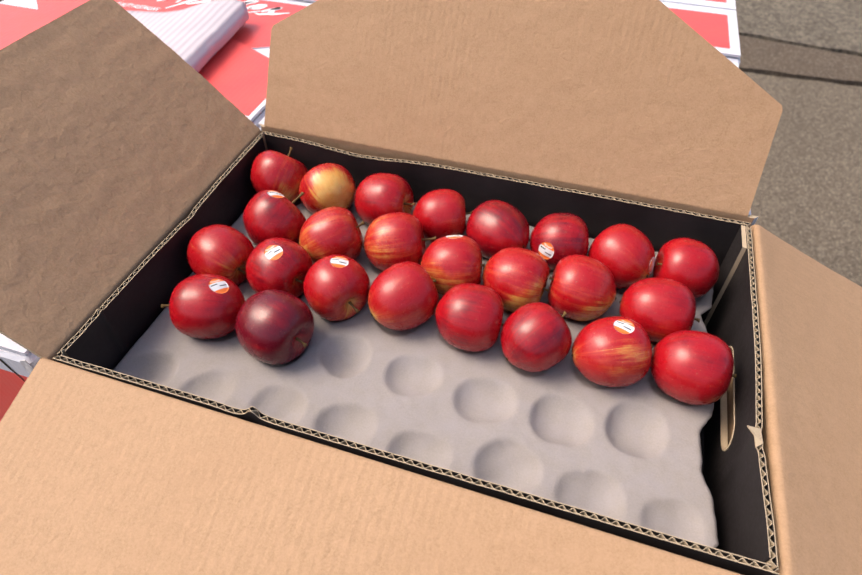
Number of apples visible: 25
